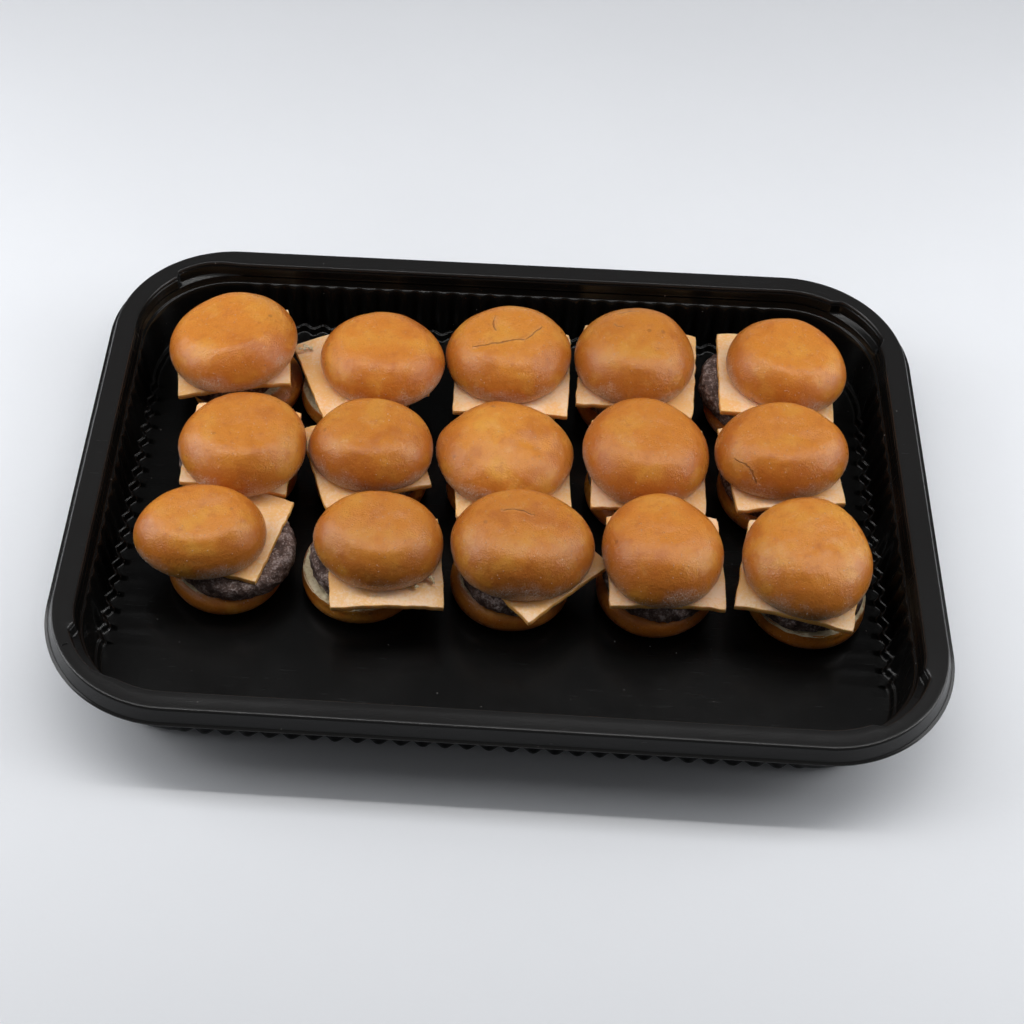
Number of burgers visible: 15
